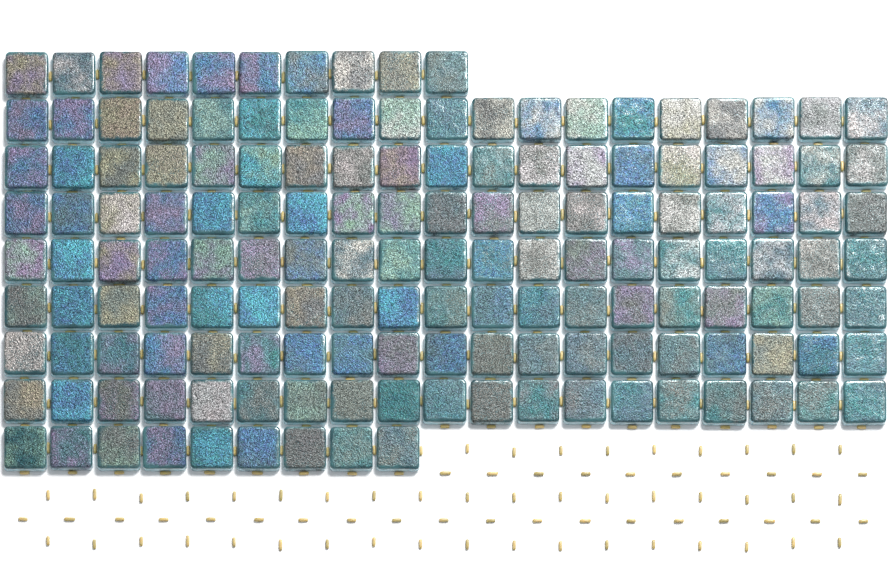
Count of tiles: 152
